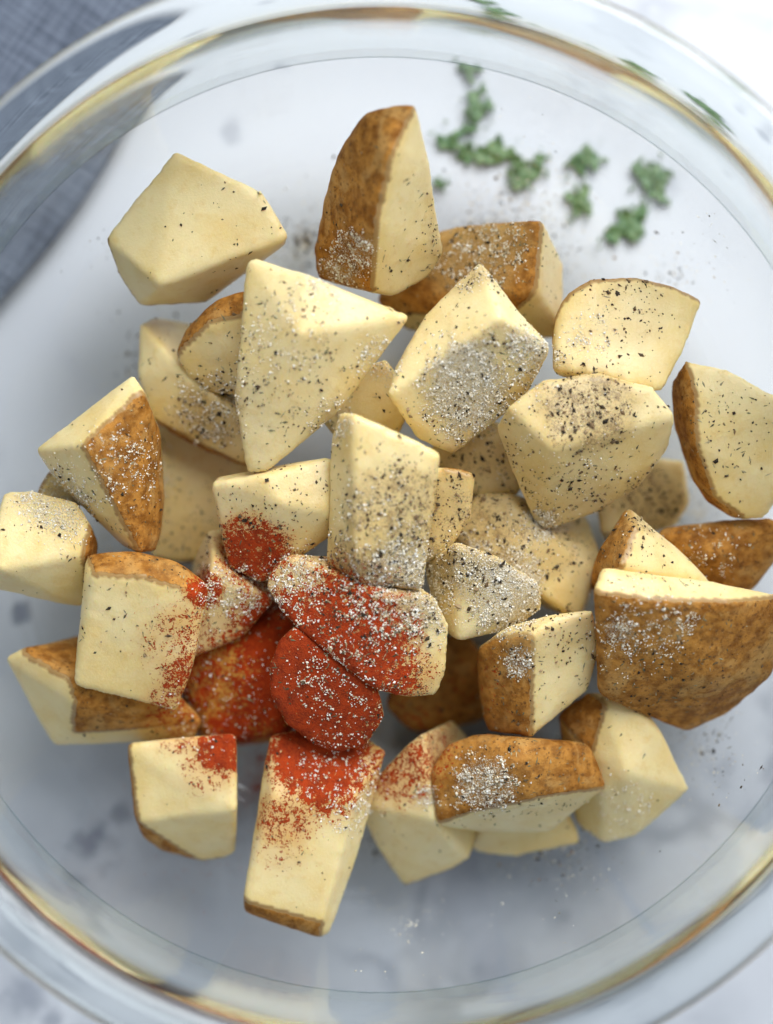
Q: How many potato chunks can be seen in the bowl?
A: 39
